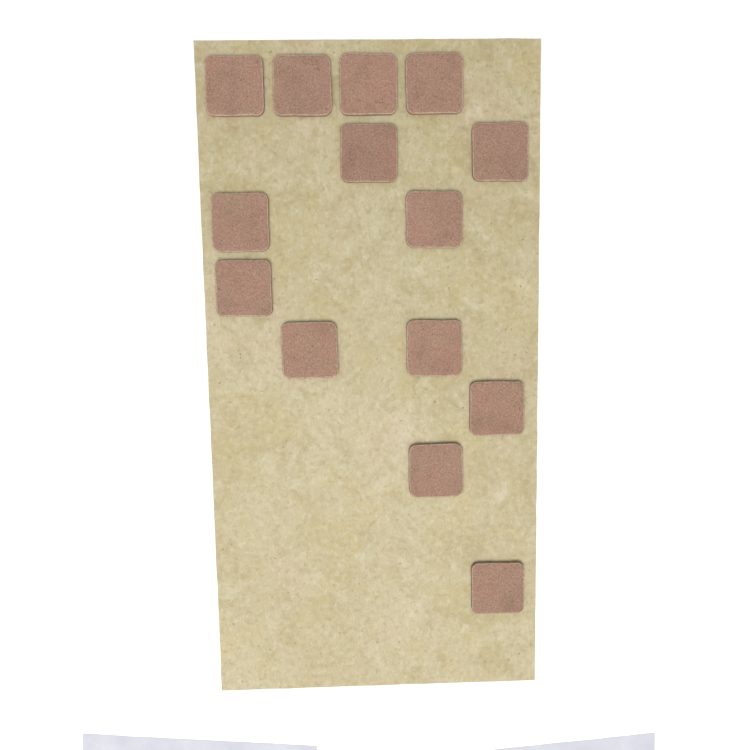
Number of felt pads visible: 14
